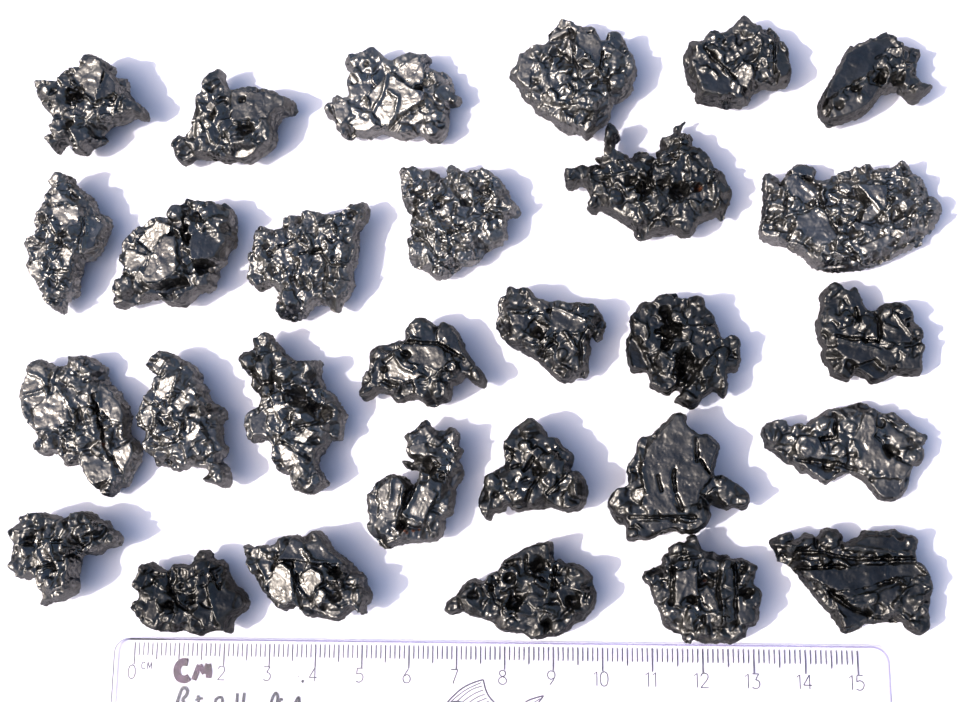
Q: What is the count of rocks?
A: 29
